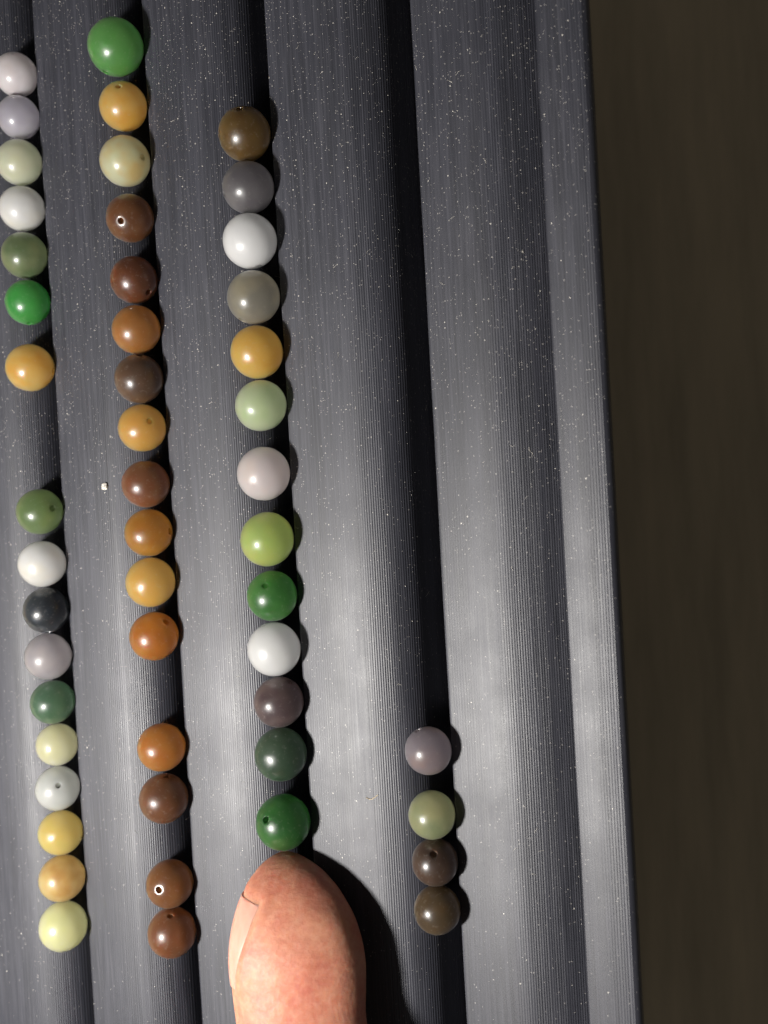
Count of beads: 50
